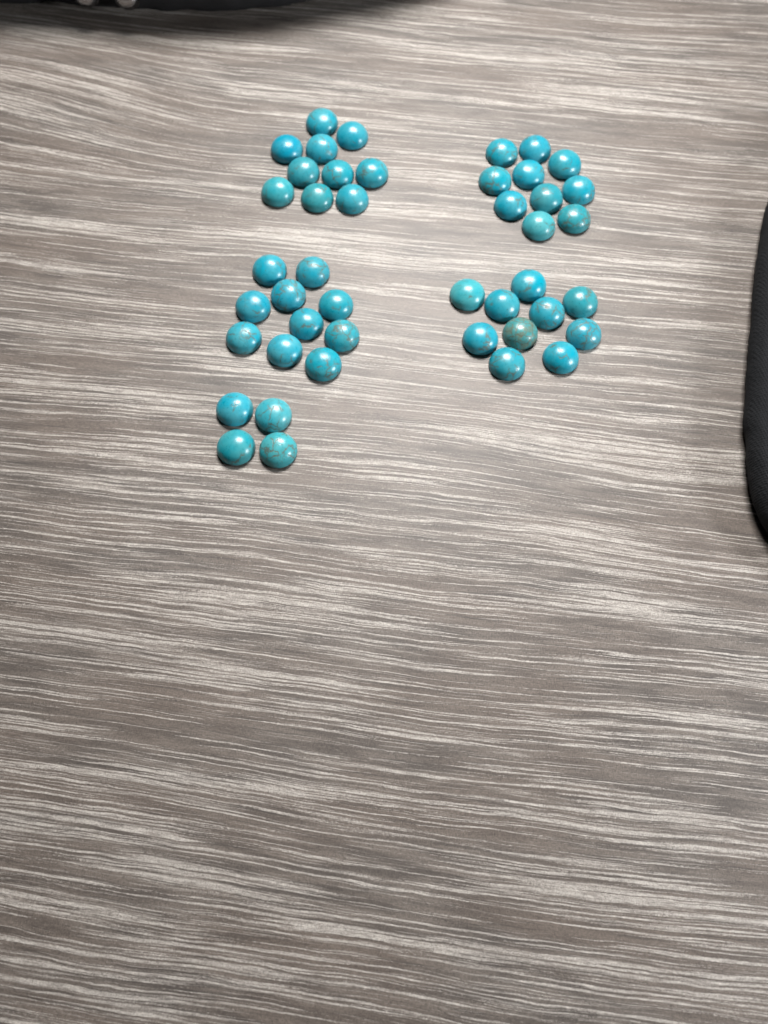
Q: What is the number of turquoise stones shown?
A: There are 44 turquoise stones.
